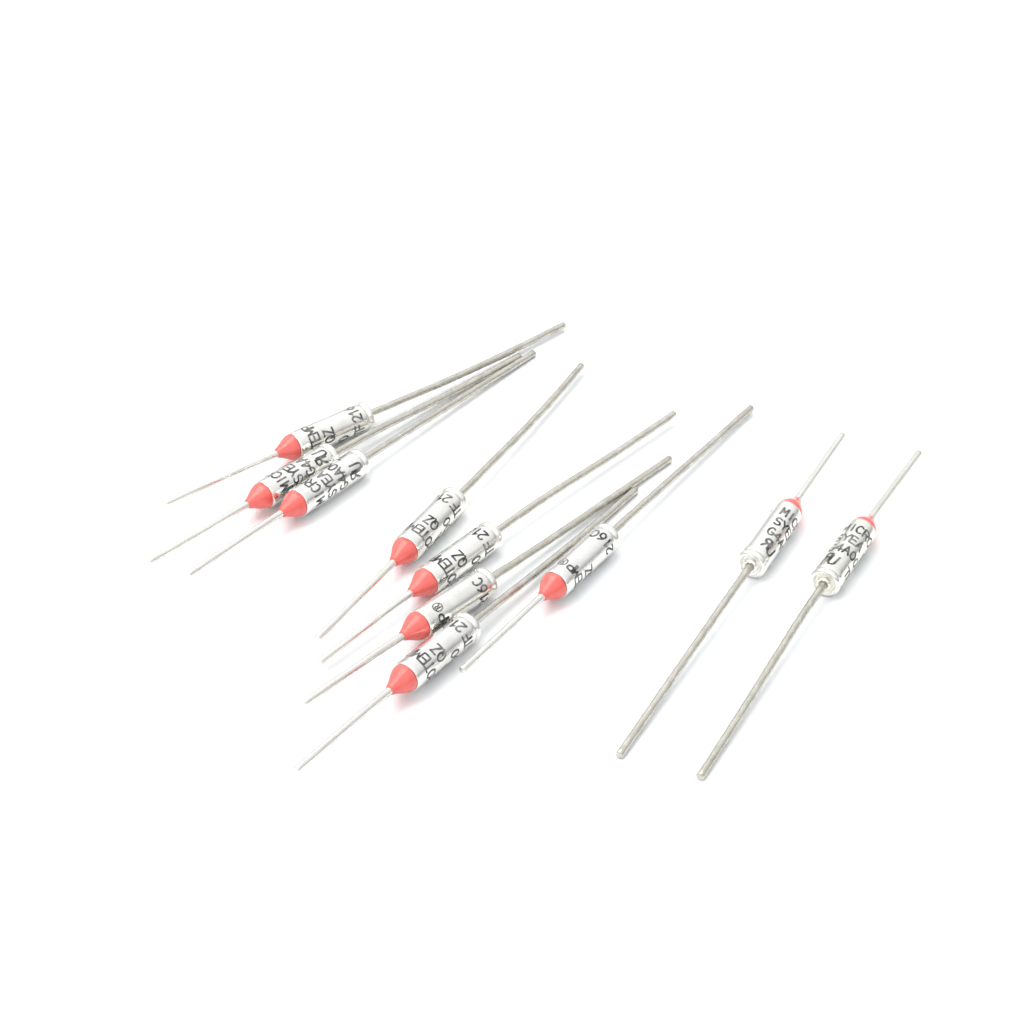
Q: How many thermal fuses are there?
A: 10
